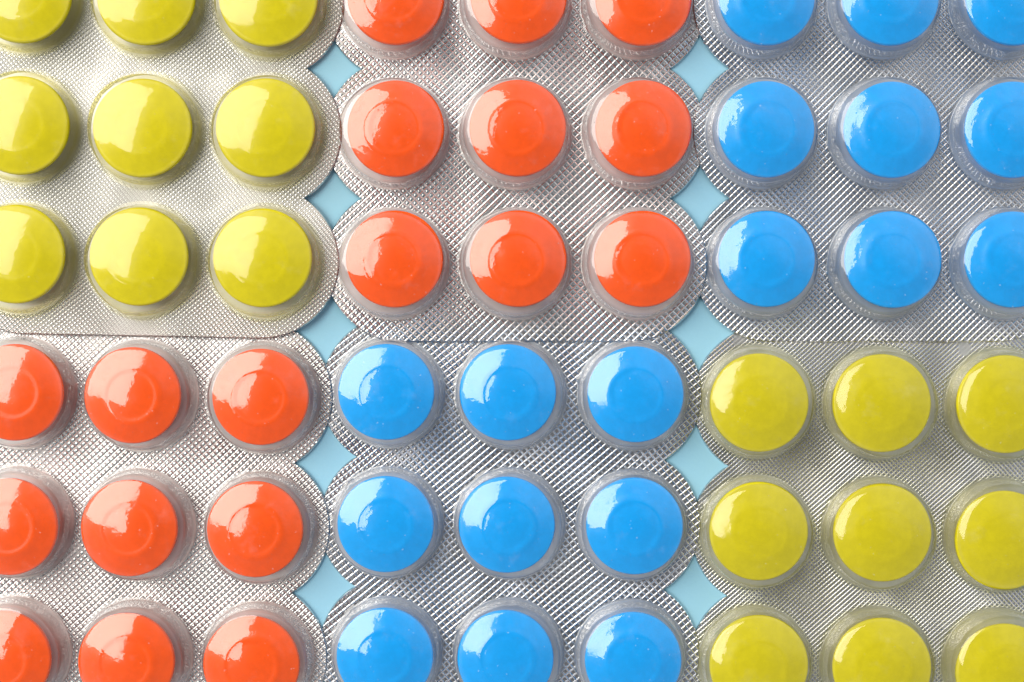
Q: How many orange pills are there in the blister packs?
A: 18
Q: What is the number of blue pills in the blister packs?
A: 18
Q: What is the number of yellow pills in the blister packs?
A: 18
